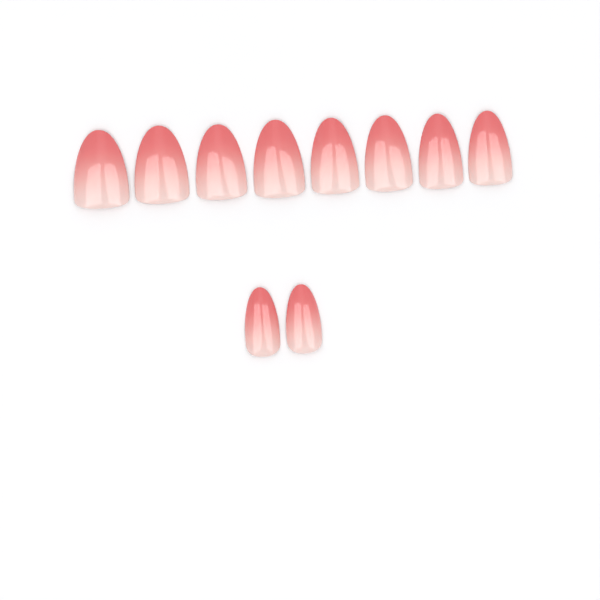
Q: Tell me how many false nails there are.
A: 10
